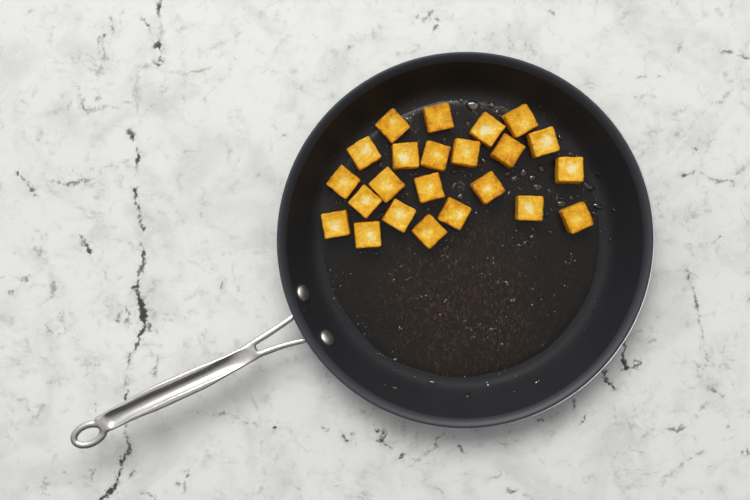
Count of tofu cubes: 23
